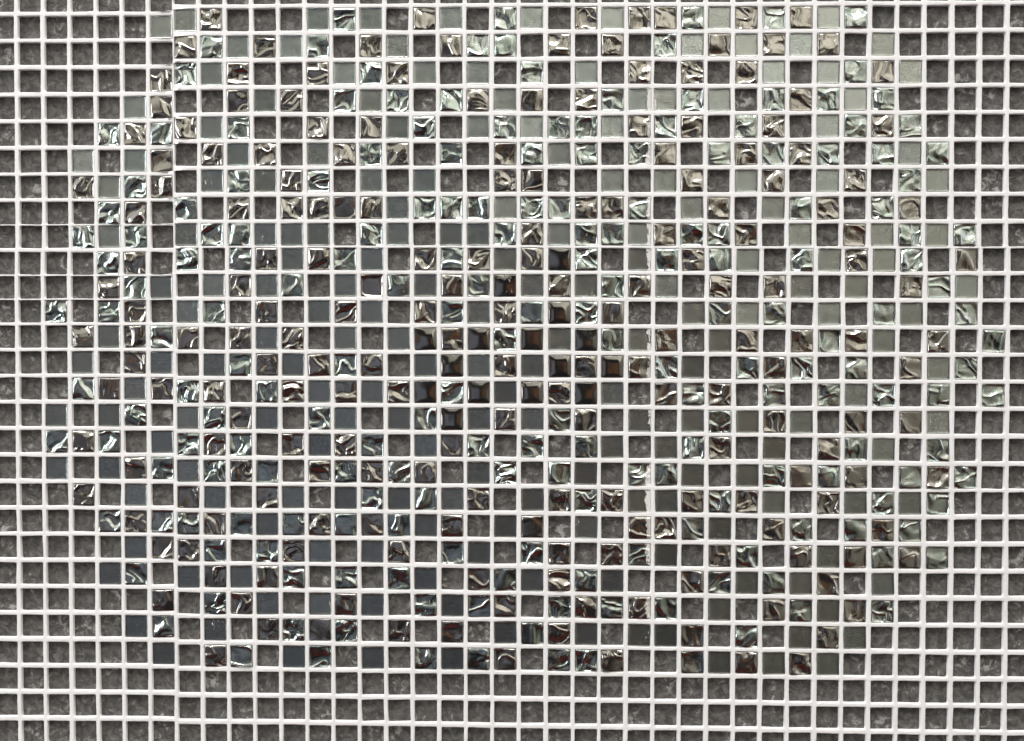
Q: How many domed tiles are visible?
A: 15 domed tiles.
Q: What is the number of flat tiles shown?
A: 200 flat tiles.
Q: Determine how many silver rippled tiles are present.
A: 200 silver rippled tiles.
